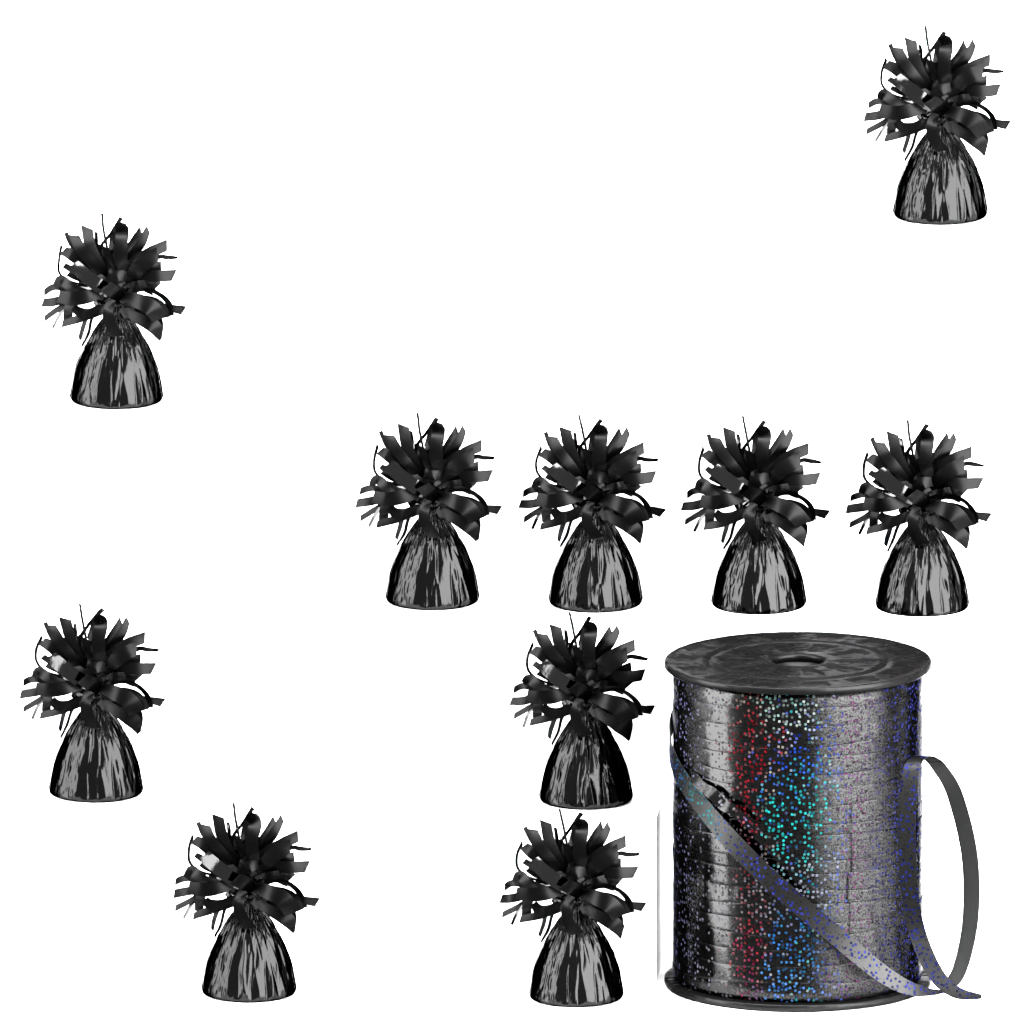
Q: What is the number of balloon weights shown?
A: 10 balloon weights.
